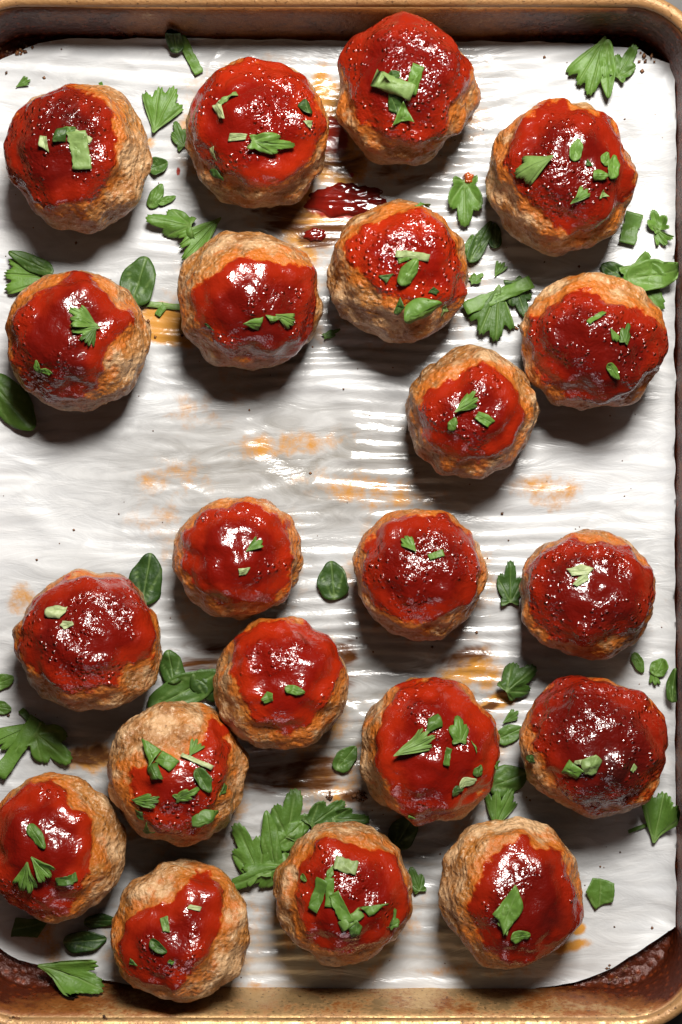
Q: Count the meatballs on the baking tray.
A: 21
